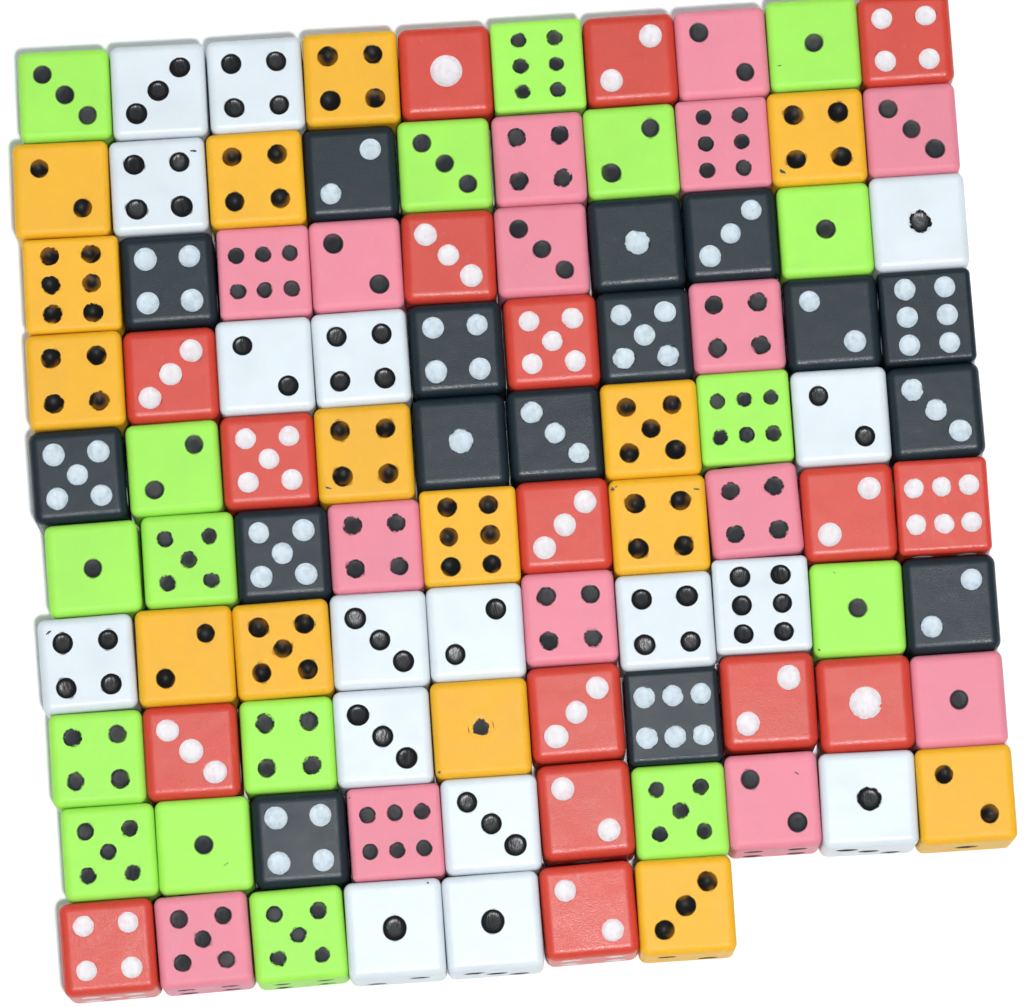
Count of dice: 97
